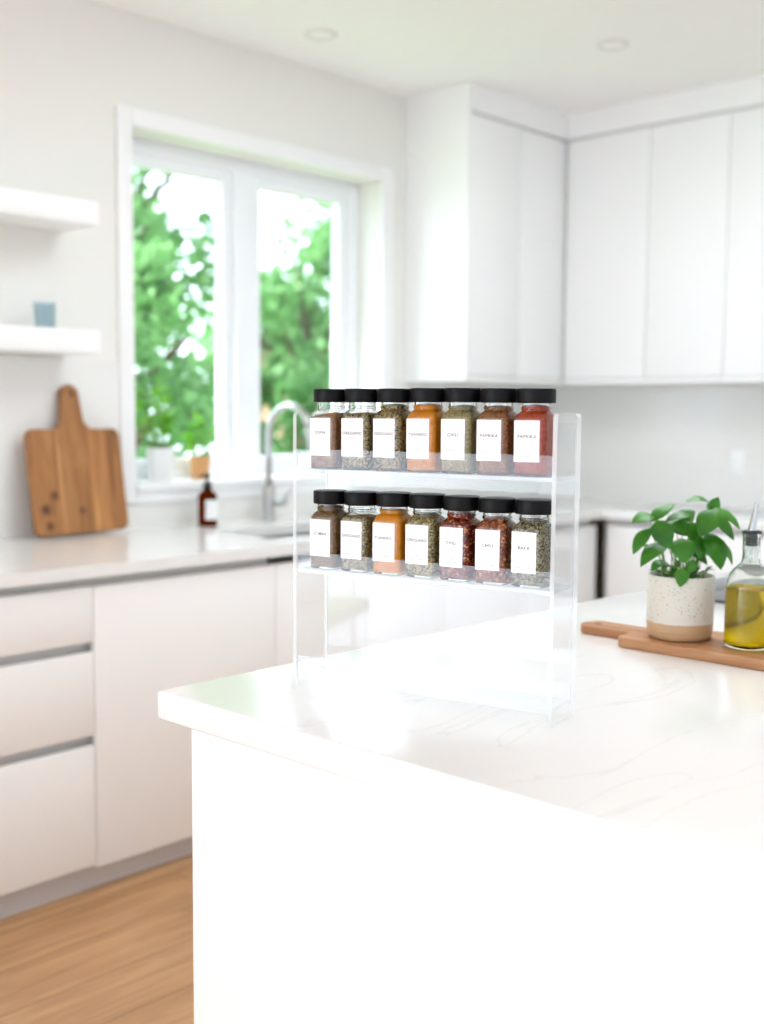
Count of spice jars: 14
